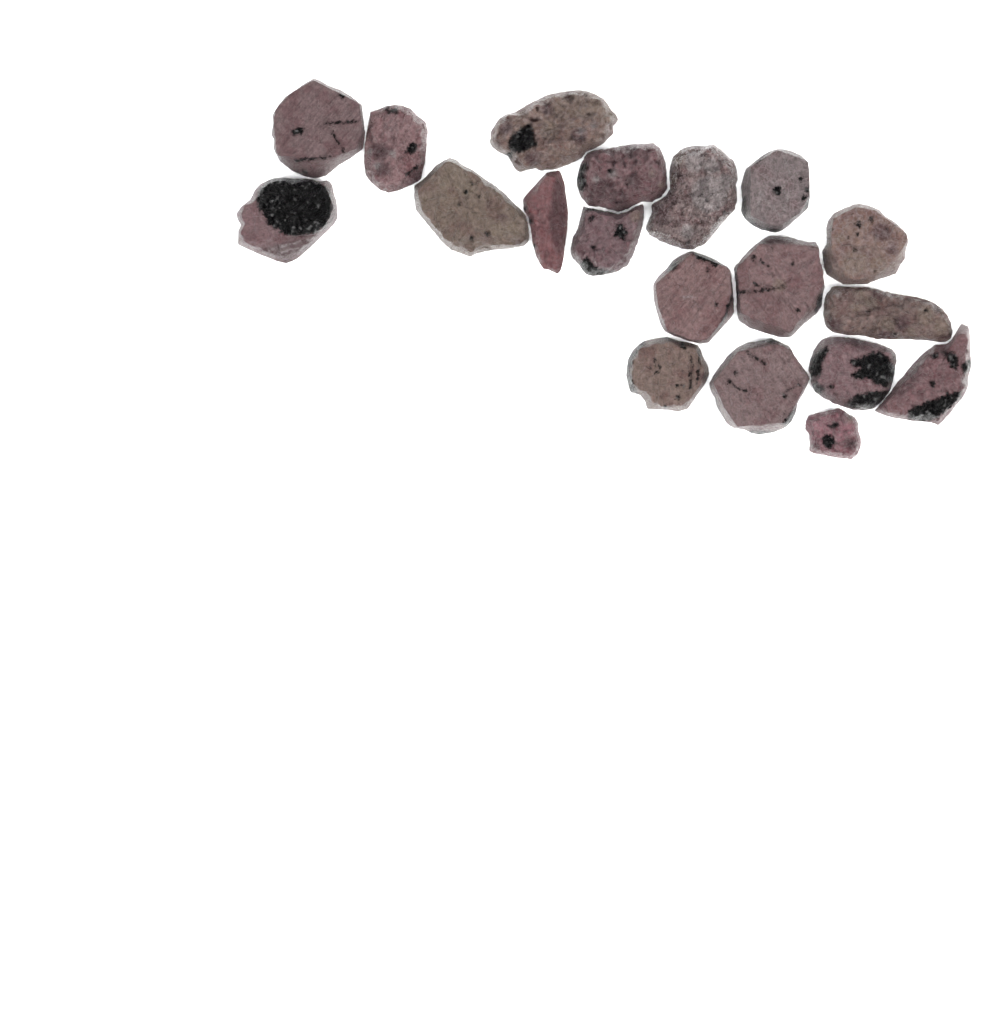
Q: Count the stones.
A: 19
